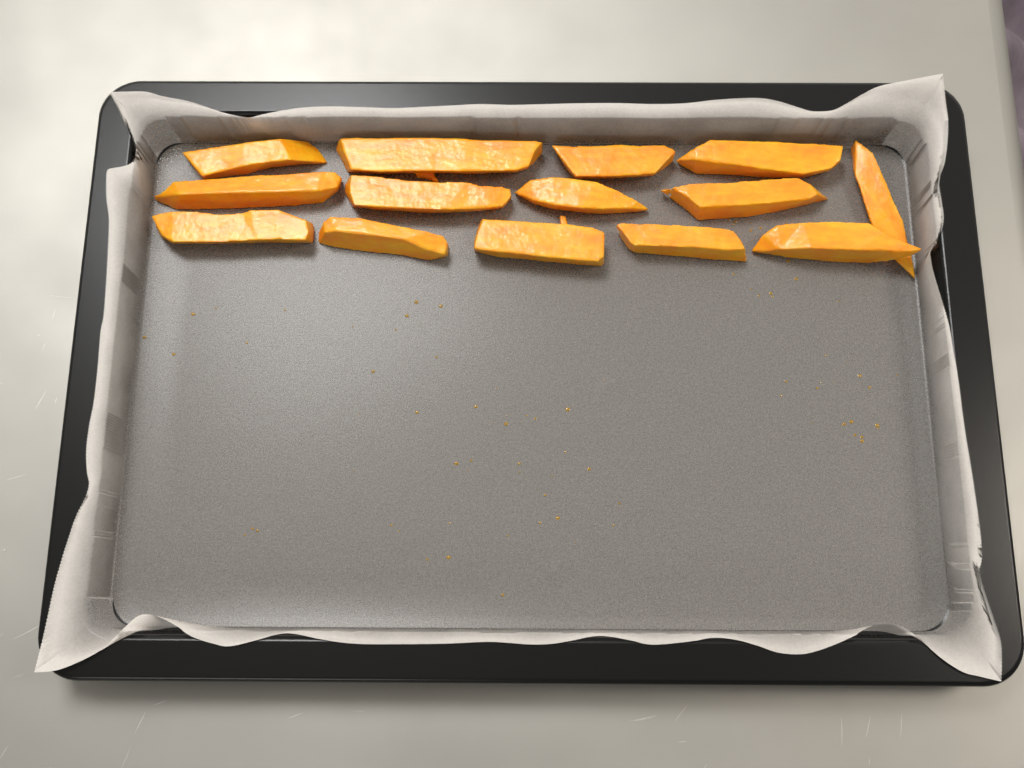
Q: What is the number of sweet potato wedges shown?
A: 14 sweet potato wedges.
